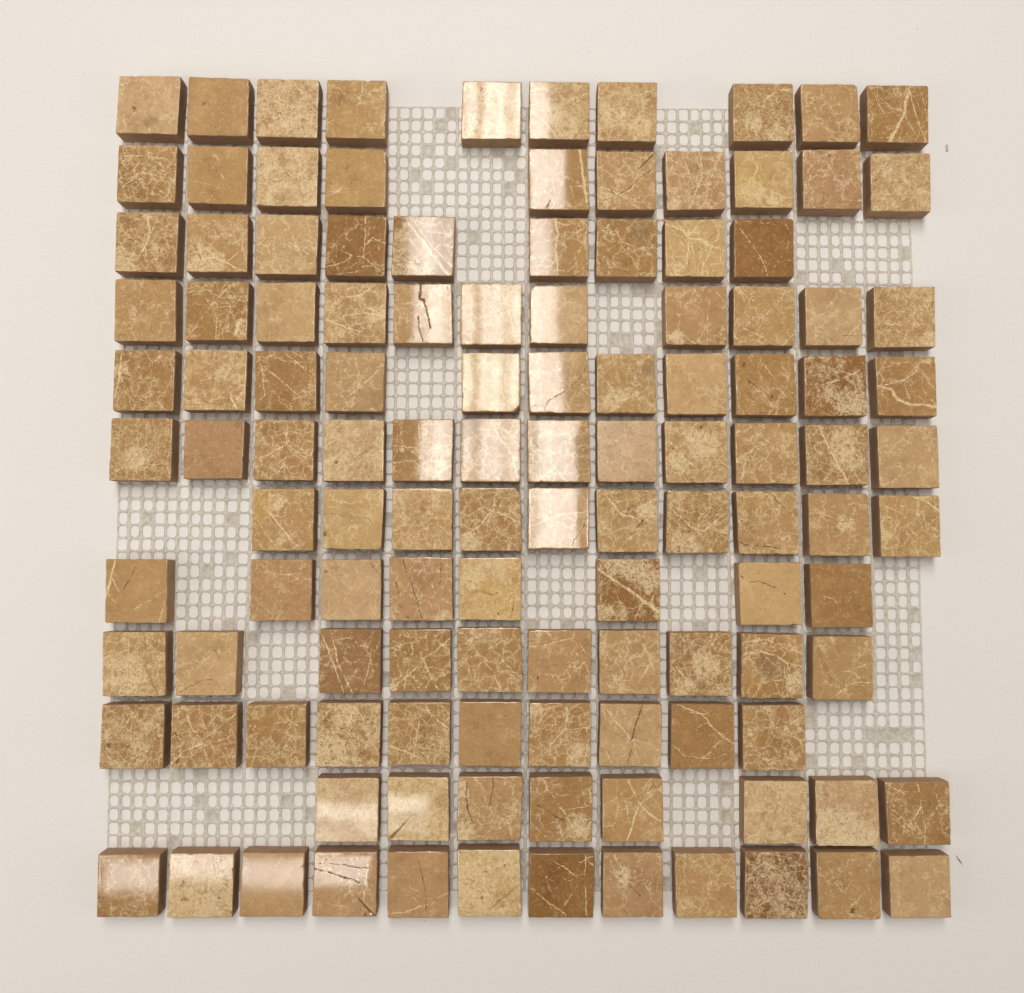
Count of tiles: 121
